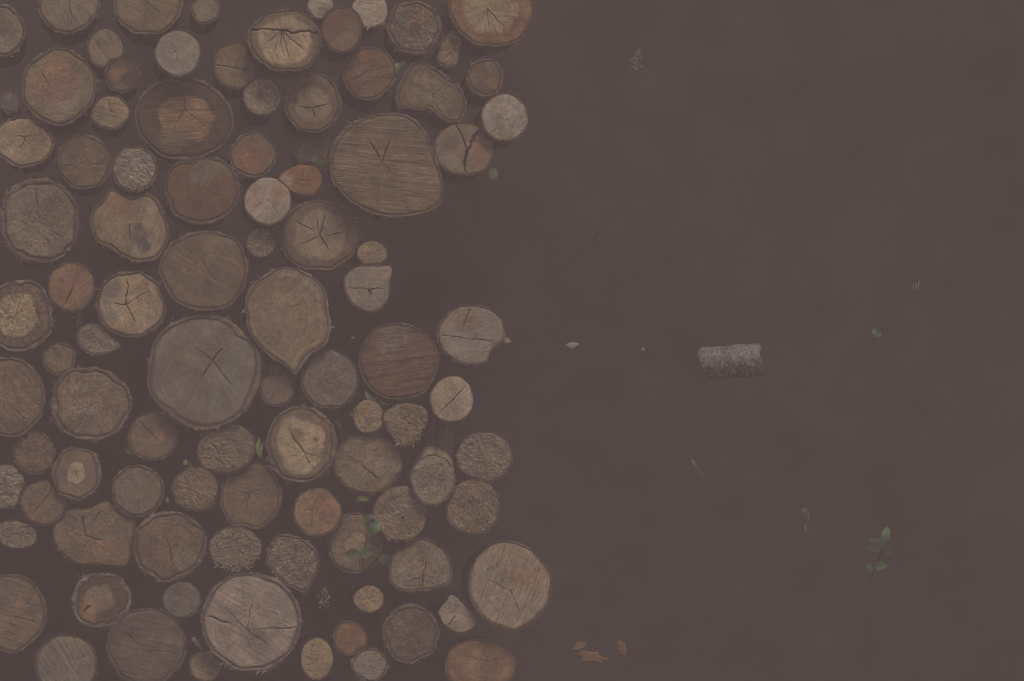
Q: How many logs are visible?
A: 96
